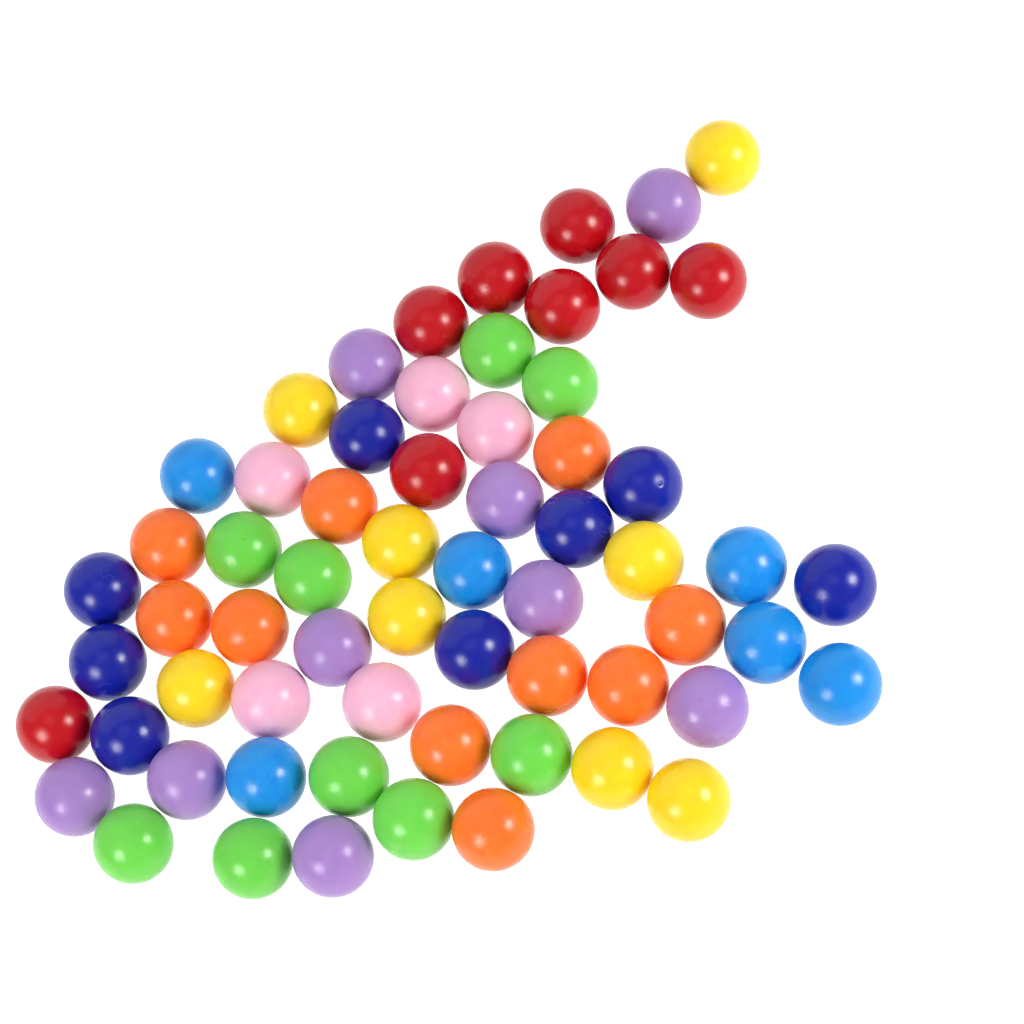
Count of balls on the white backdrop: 63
